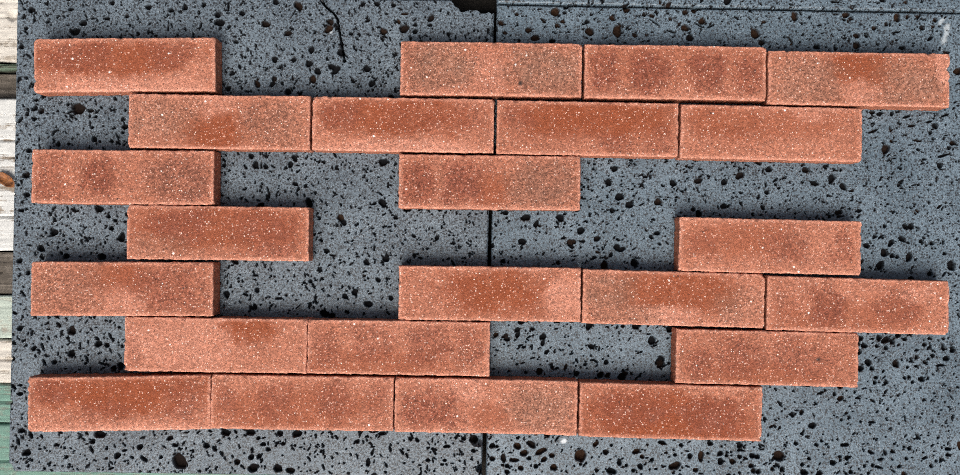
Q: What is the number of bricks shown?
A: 23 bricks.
